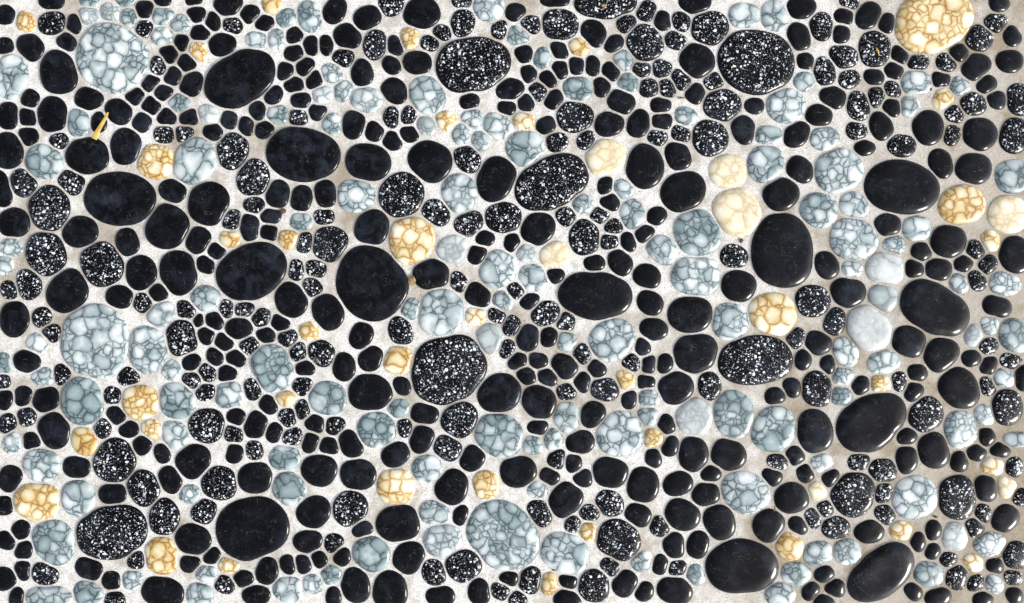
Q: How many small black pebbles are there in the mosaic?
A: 200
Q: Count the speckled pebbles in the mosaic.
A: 200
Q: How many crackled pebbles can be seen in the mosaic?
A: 200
